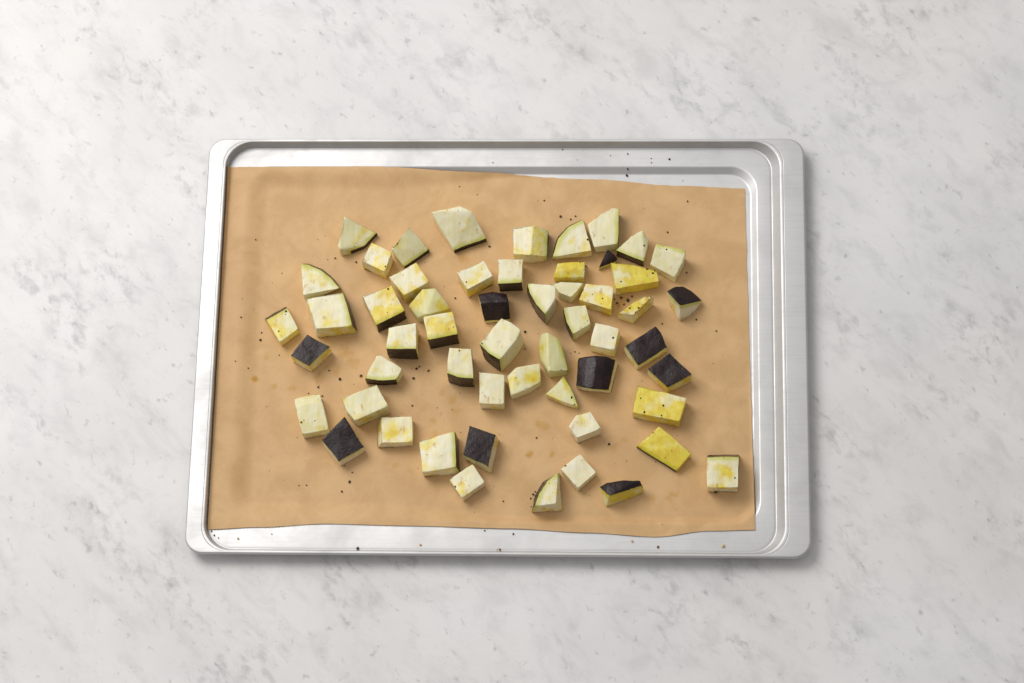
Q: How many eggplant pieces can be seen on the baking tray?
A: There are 55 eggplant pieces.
